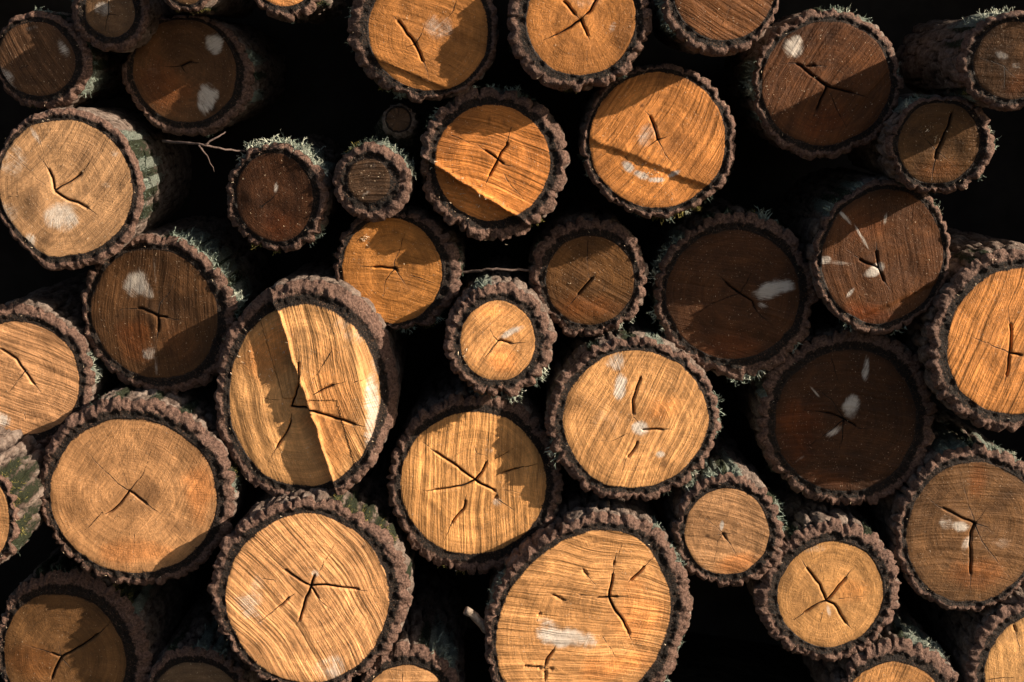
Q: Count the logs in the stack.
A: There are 40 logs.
